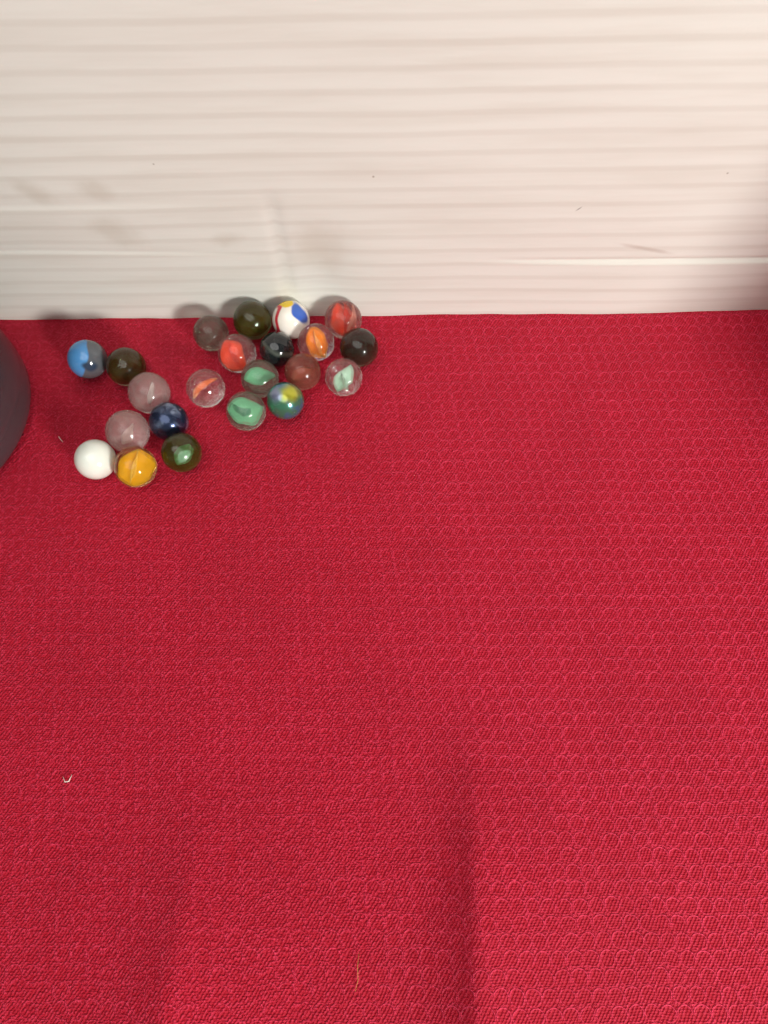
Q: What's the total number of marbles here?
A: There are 22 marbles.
